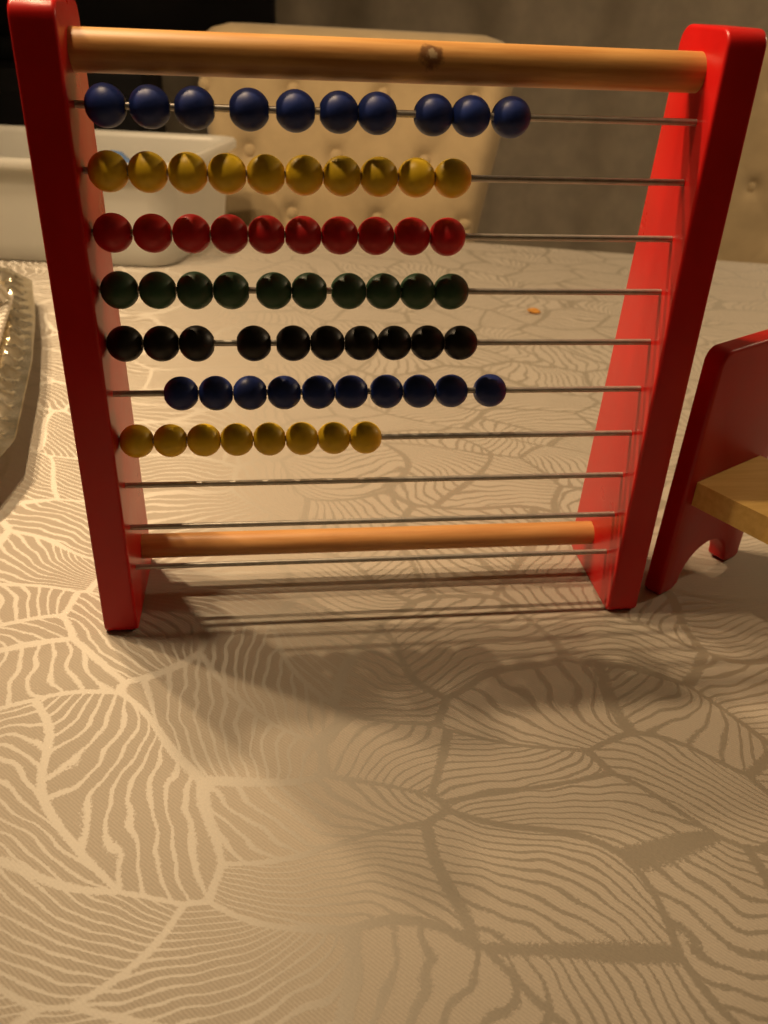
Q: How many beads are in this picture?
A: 68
